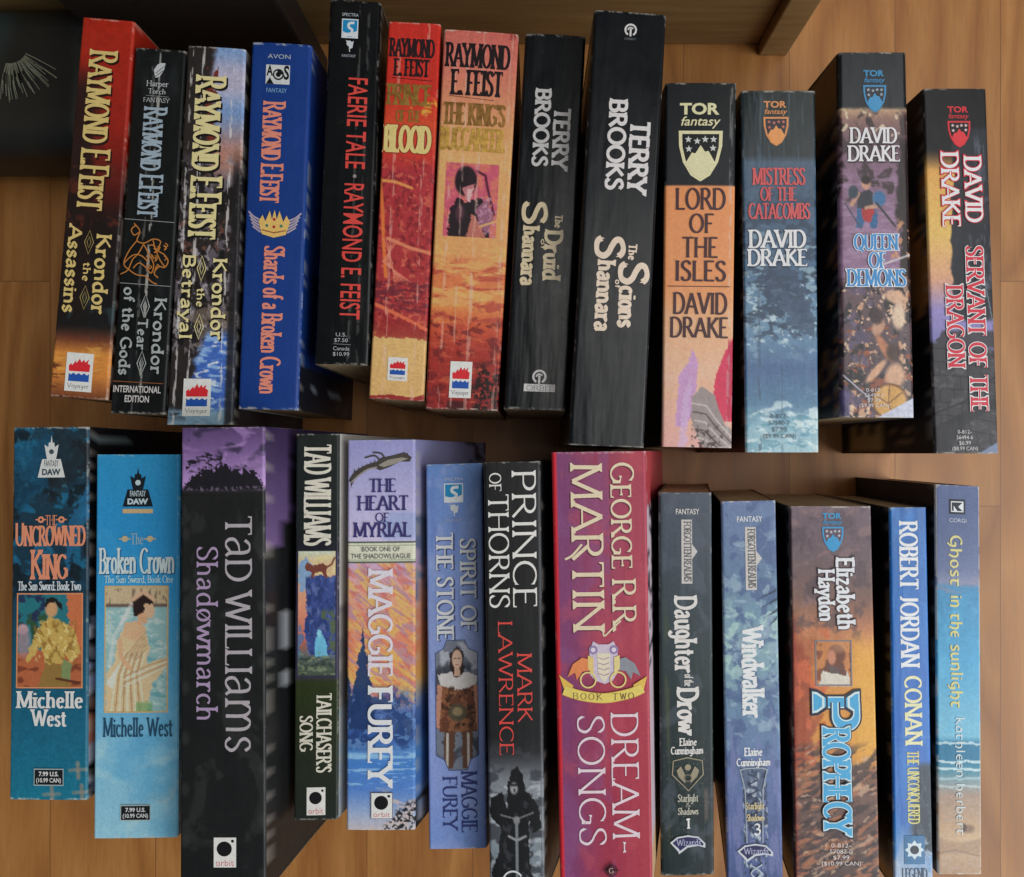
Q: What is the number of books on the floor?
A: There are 26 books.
